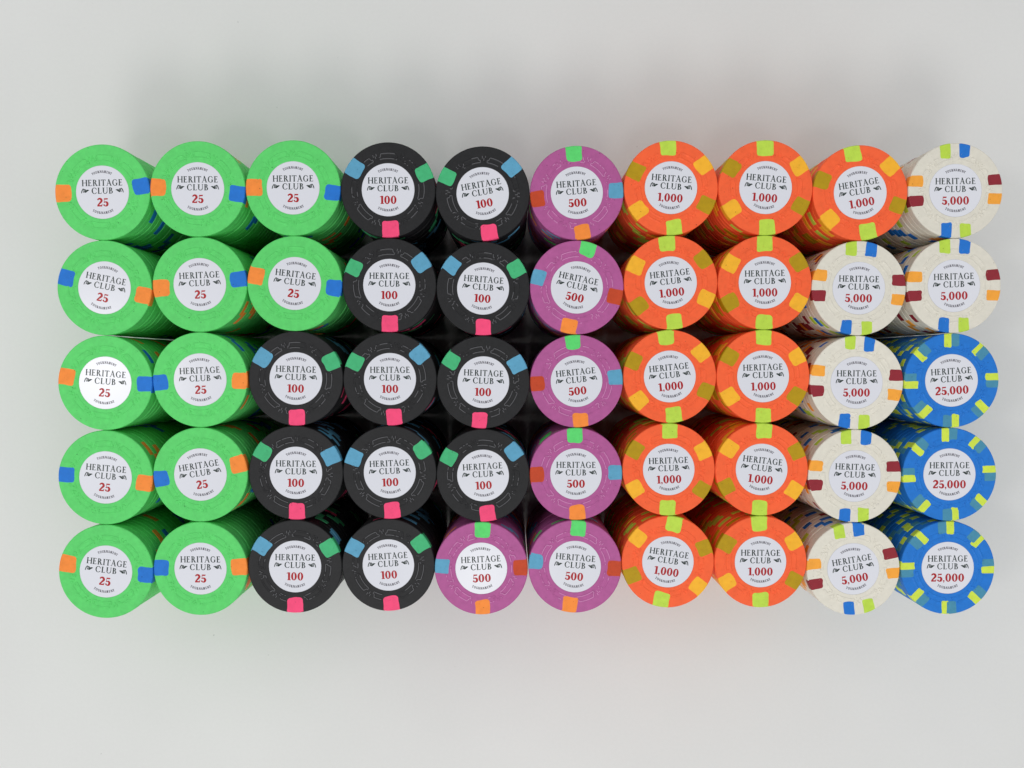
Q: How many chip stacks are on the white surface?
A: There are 50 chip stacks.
